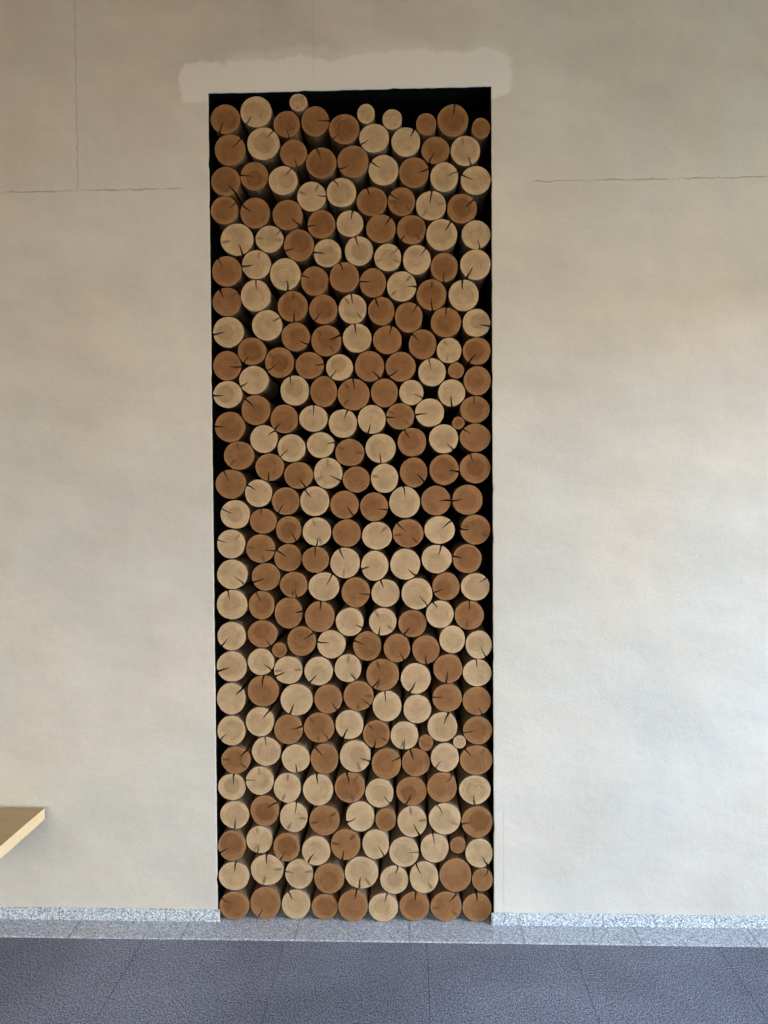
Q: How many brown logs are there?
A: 137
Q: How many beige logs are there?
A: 125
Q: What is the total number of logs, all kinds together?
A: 262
